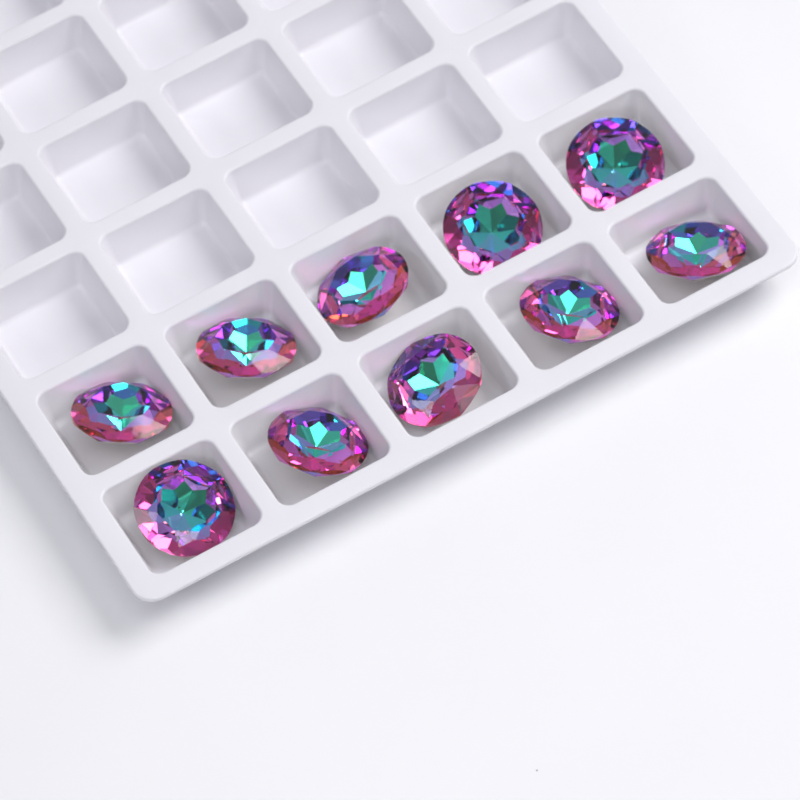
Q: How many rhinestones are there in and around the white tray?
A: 10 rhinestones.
